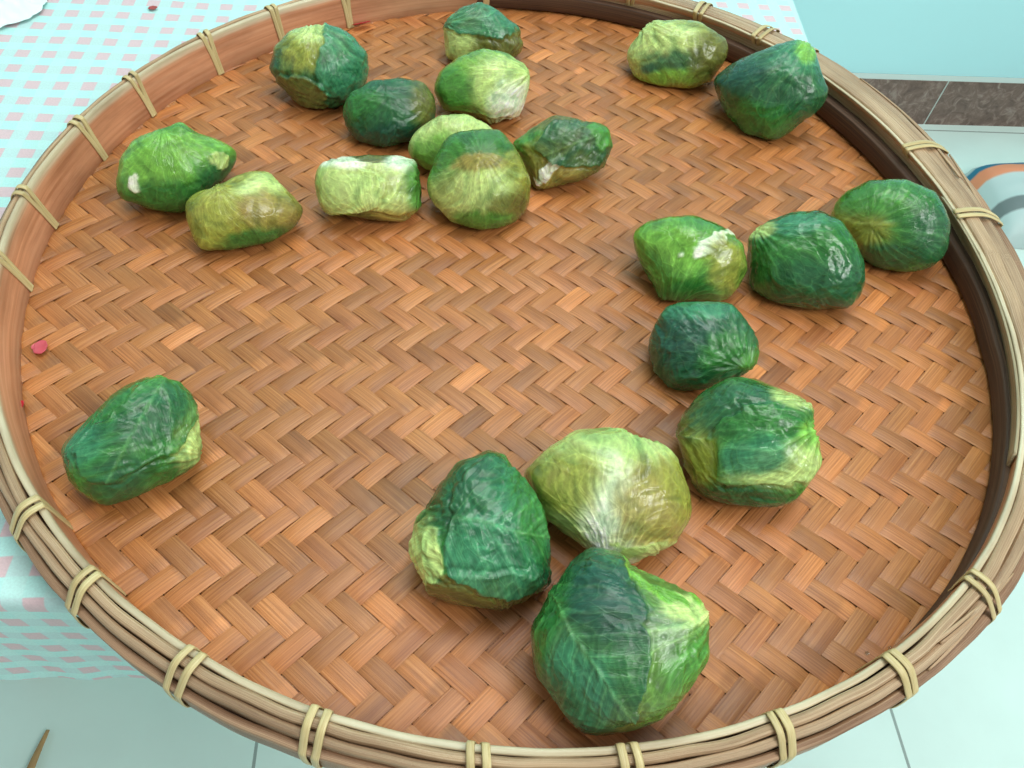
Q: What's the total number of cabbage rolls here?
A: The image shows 21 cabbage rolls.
